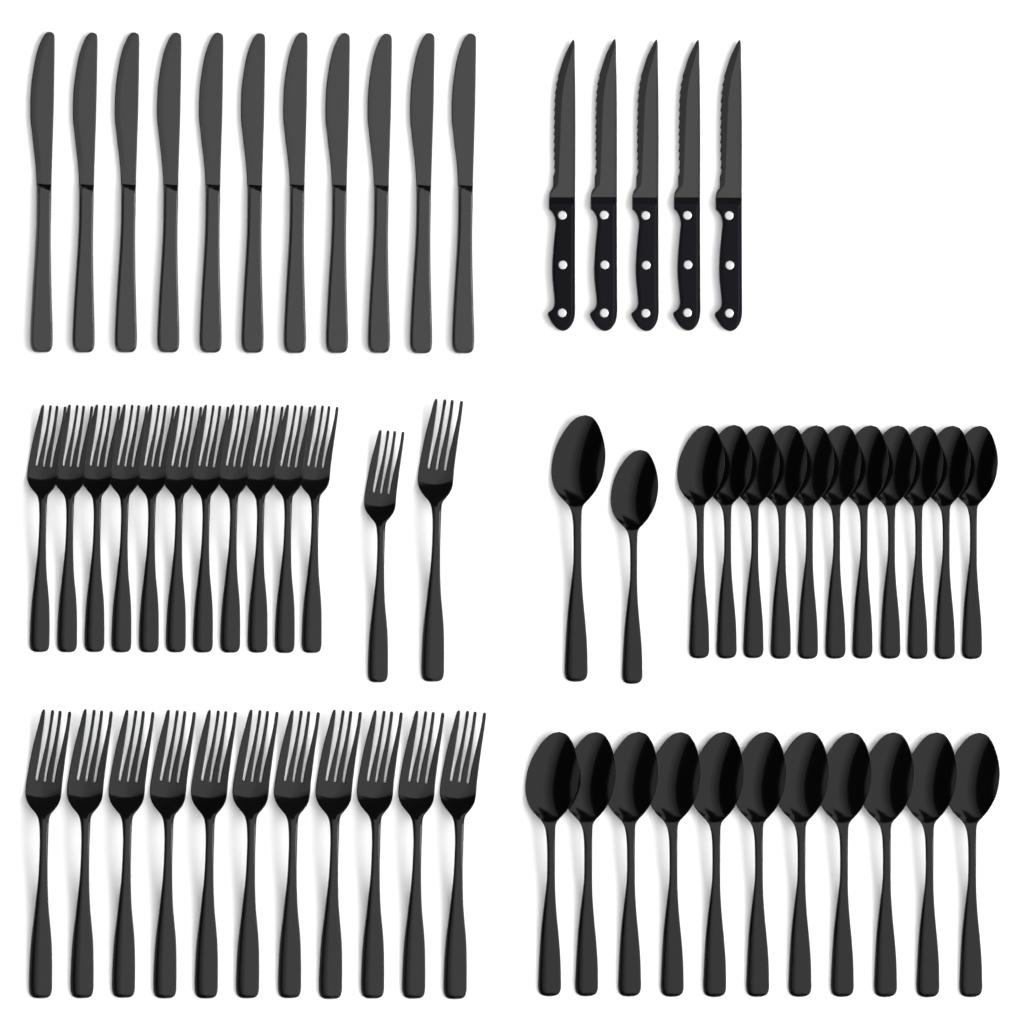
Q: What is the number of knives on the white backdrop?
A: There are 16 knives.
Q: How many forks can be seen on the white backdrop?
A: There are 24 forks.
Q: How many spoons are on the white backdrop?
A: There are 24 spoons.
